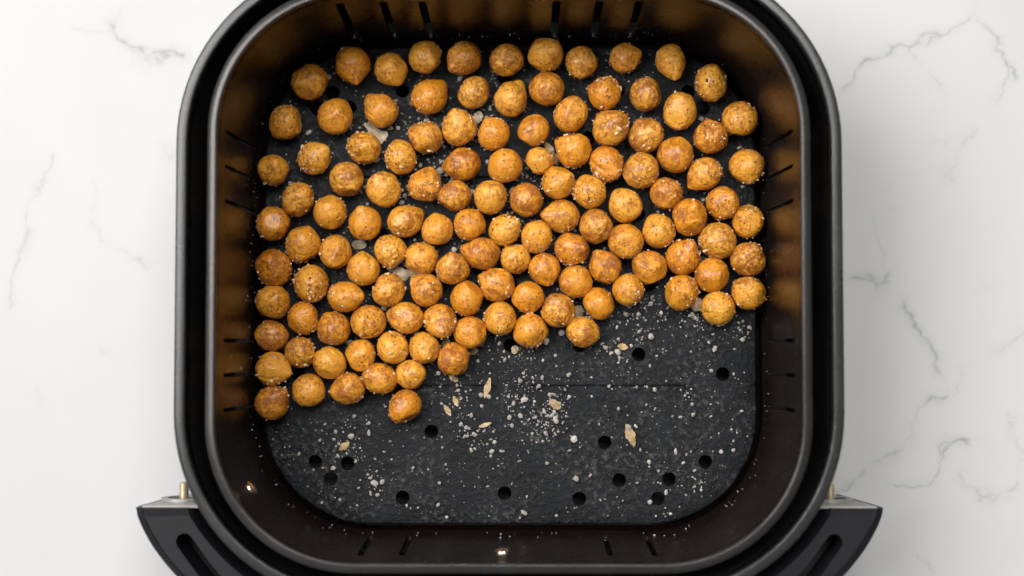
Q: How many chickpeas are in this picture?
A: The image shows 124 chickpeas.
